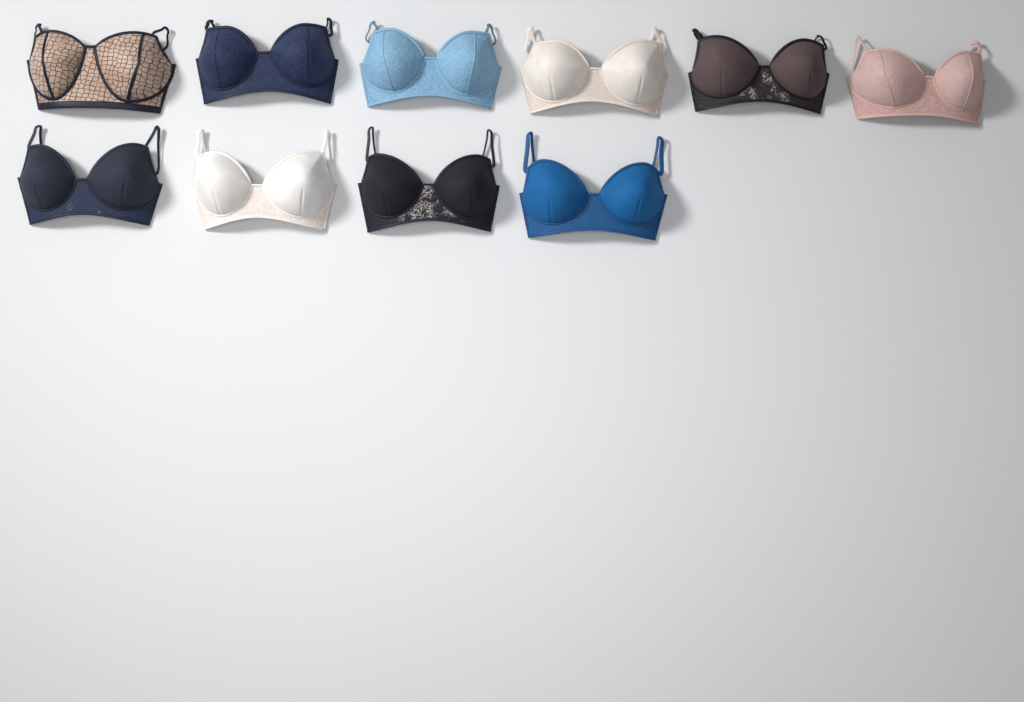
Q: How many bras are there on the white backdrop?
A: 10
